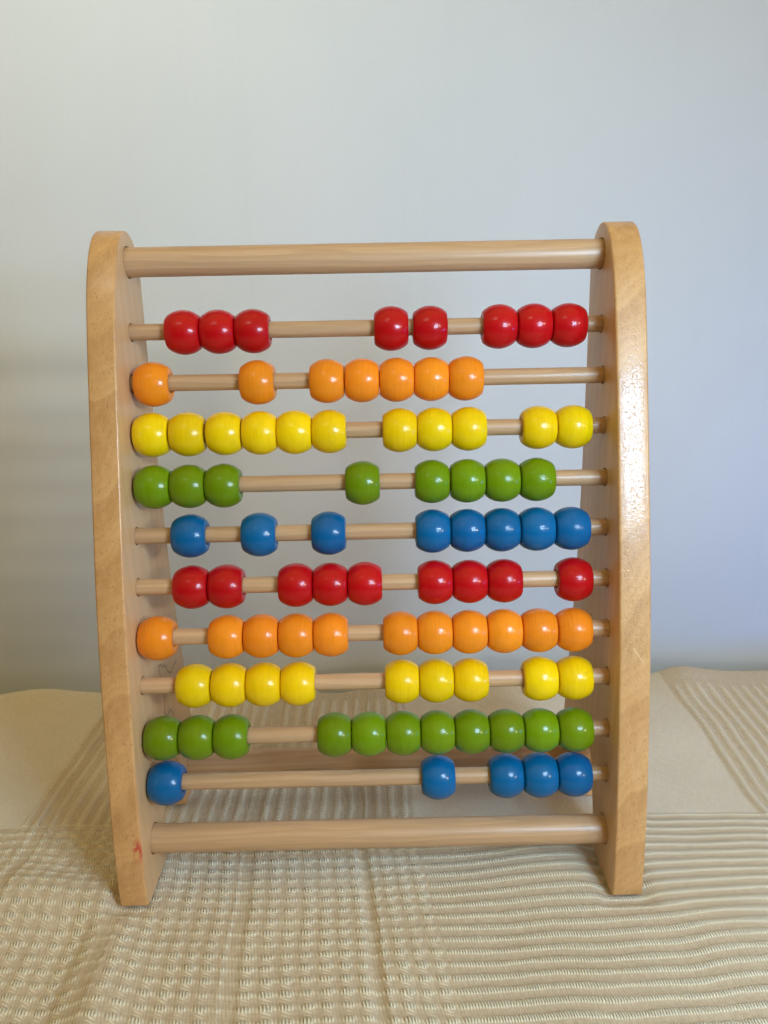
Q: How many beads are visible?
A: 87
